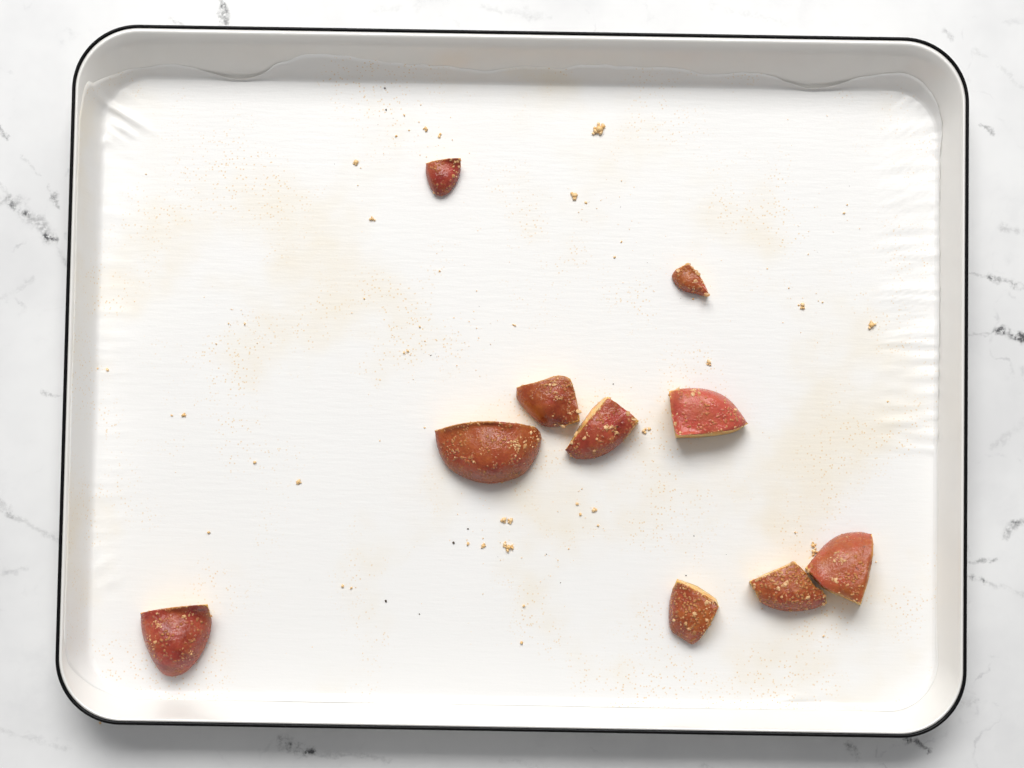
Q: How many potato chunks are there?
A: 10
